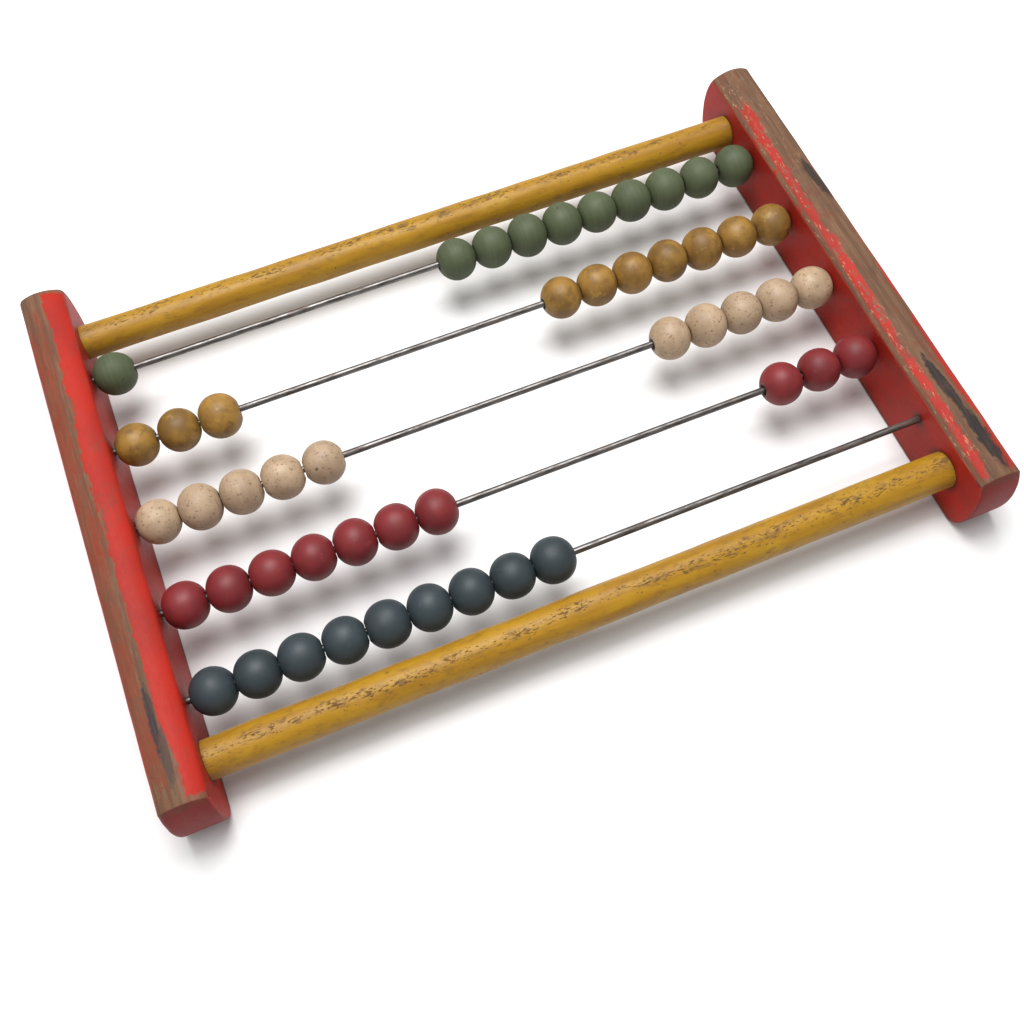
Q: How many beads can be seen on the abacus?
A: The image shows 49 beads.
